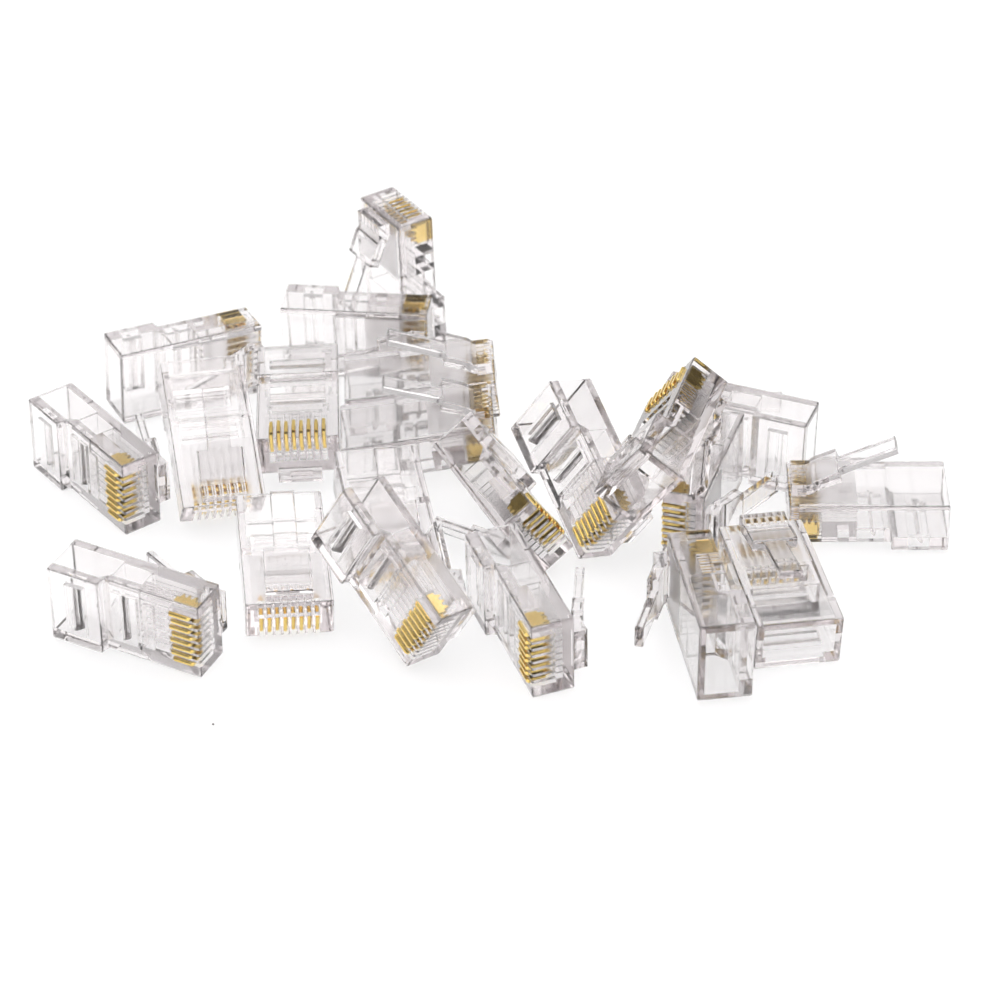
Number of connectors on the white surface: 21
